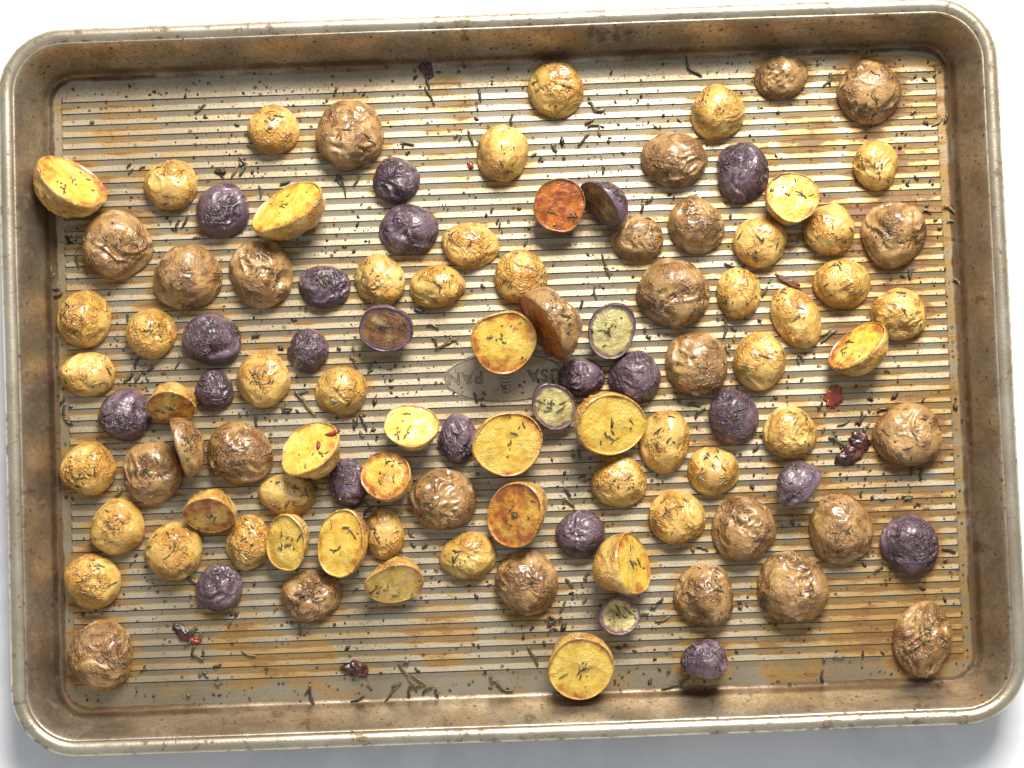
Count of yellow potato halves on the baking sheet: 53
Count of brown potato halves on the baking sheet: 27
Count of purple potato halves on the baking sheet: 24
